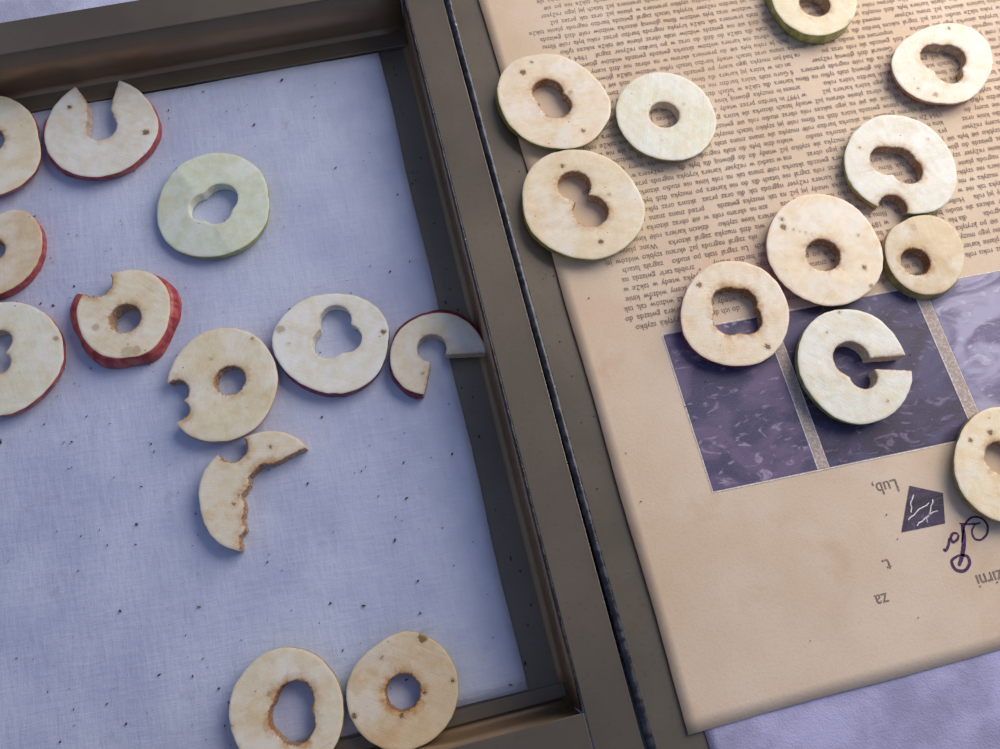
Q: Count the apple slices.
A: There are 23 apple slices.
